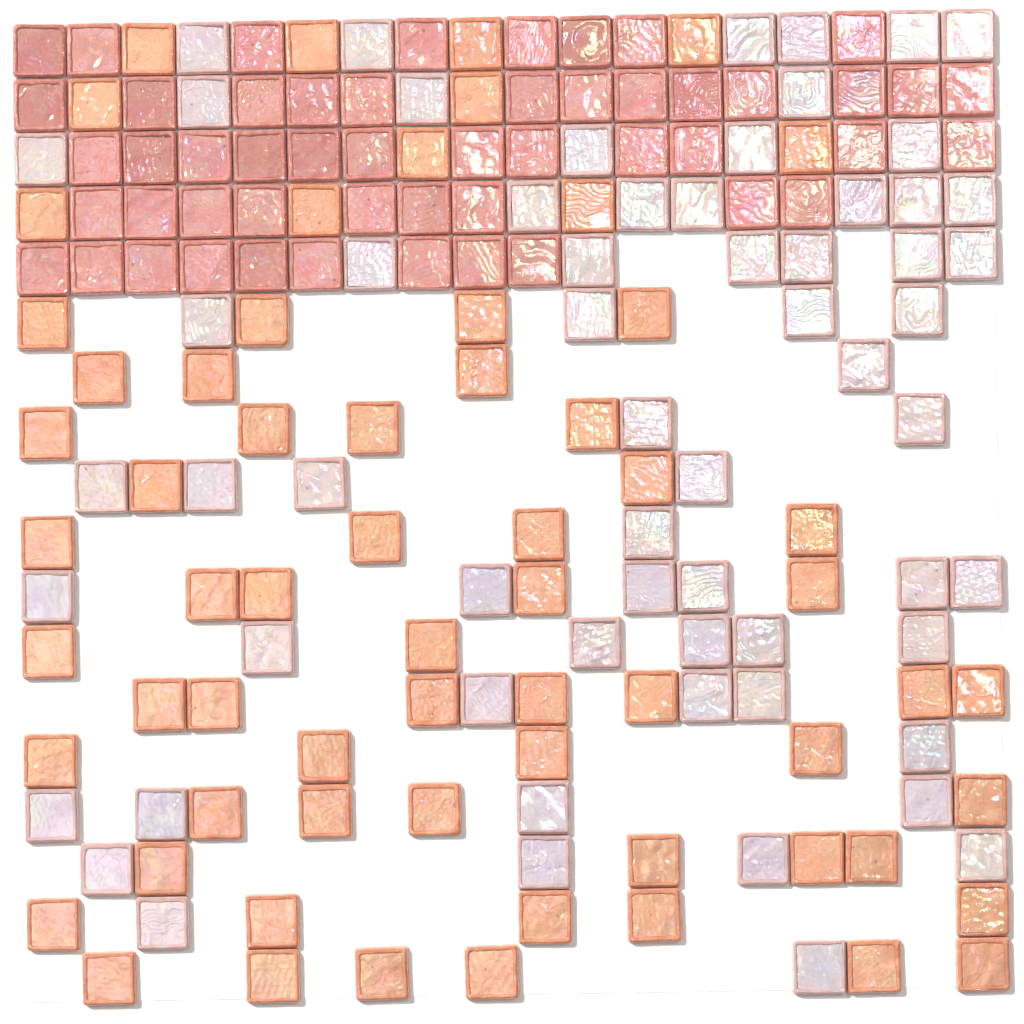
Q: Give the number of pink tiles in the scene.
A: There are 51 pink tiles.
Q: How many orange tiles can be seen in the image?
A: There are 64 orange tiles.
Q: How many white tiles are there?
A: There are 62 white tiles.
